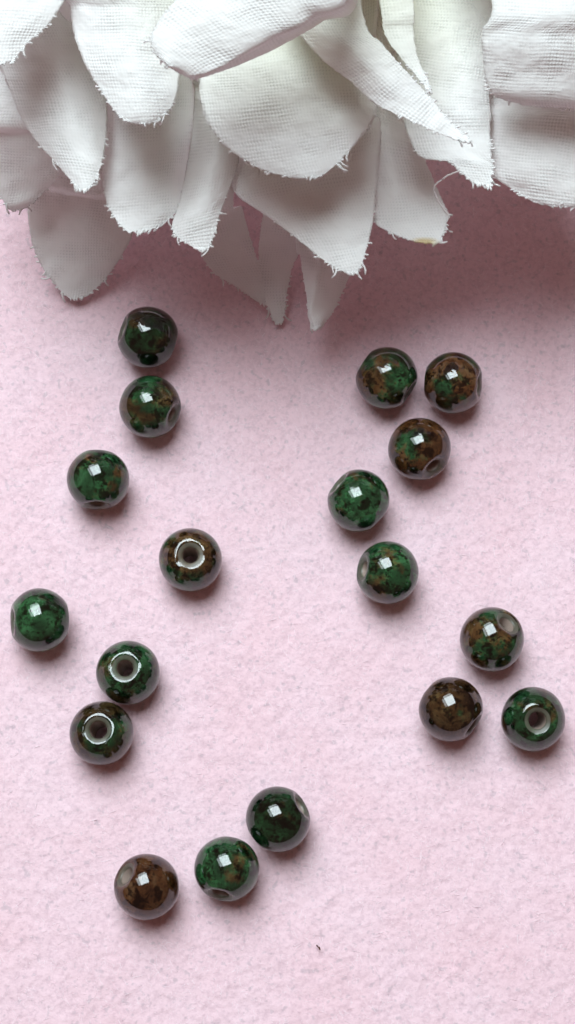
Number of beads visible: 18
